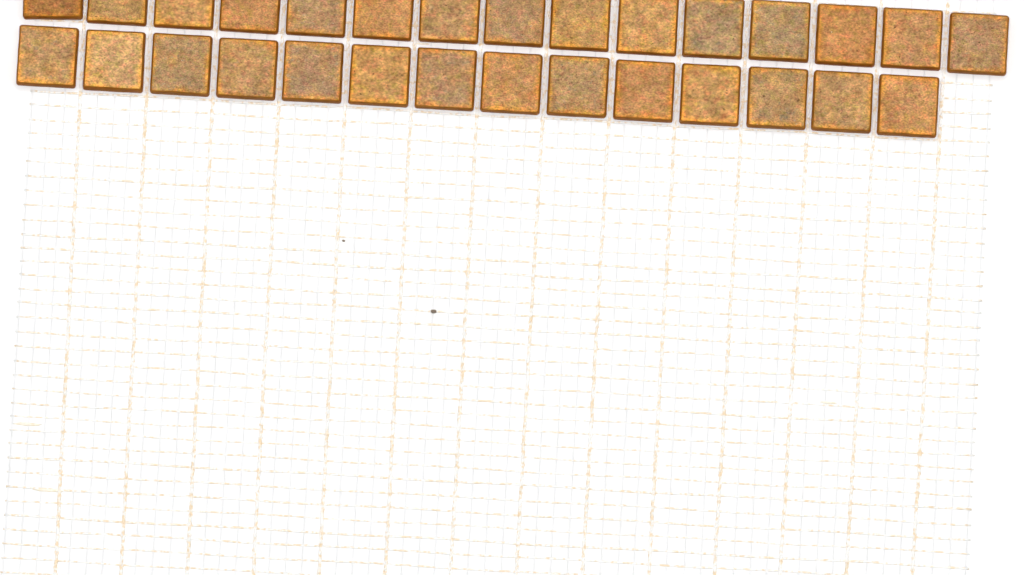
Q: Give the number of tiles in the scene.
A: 29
